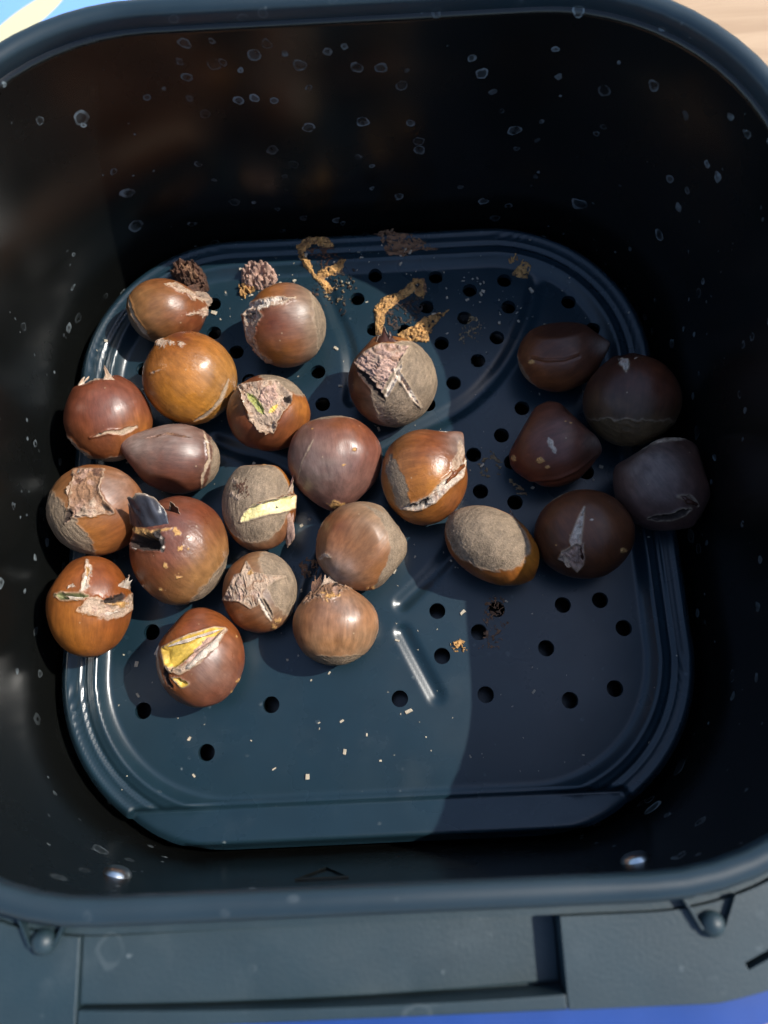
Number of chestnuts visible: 23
